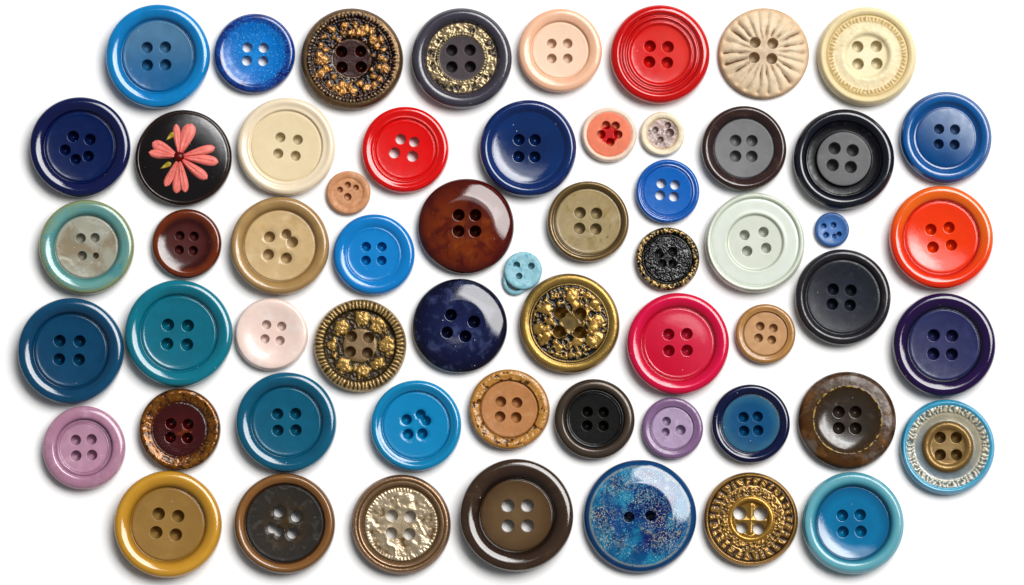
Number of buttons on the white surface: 58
